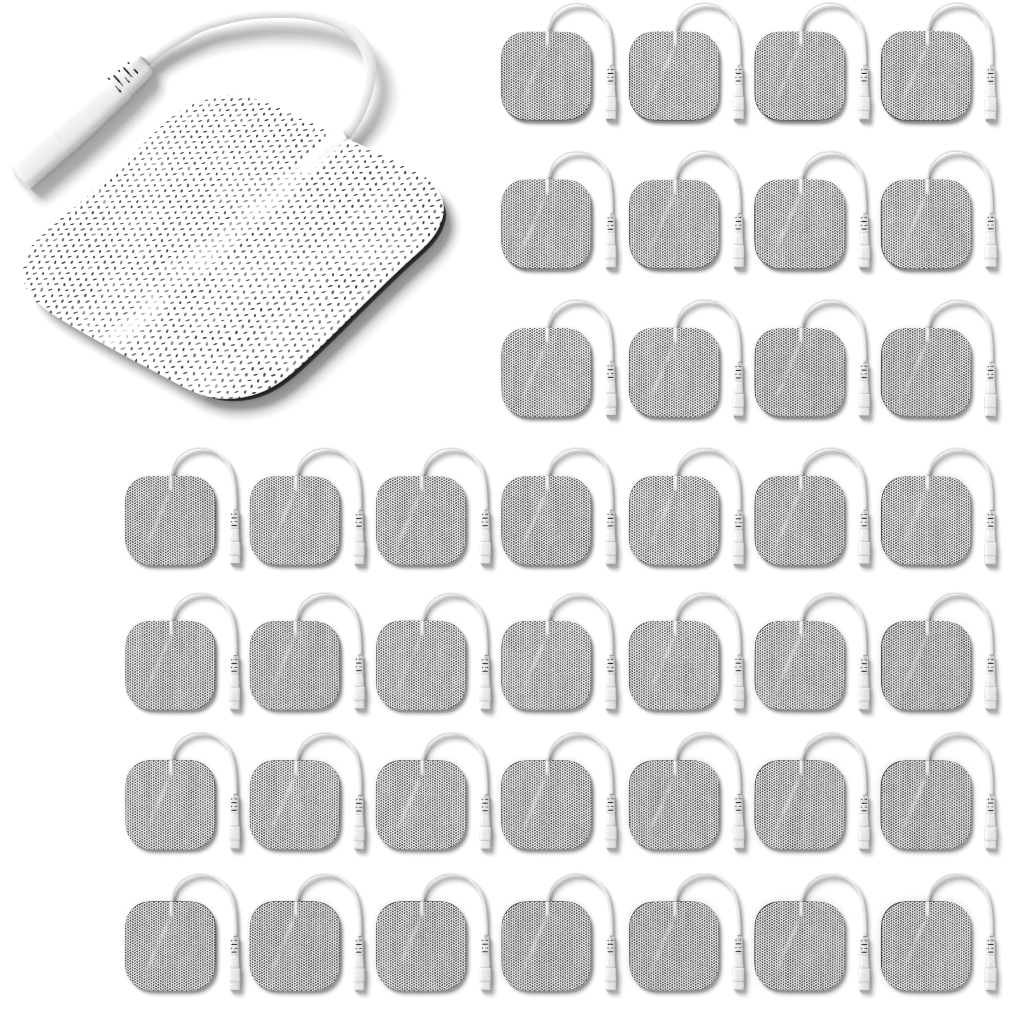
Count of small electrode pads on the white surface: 40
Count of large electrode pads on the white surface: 1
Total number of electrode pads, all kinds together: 41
